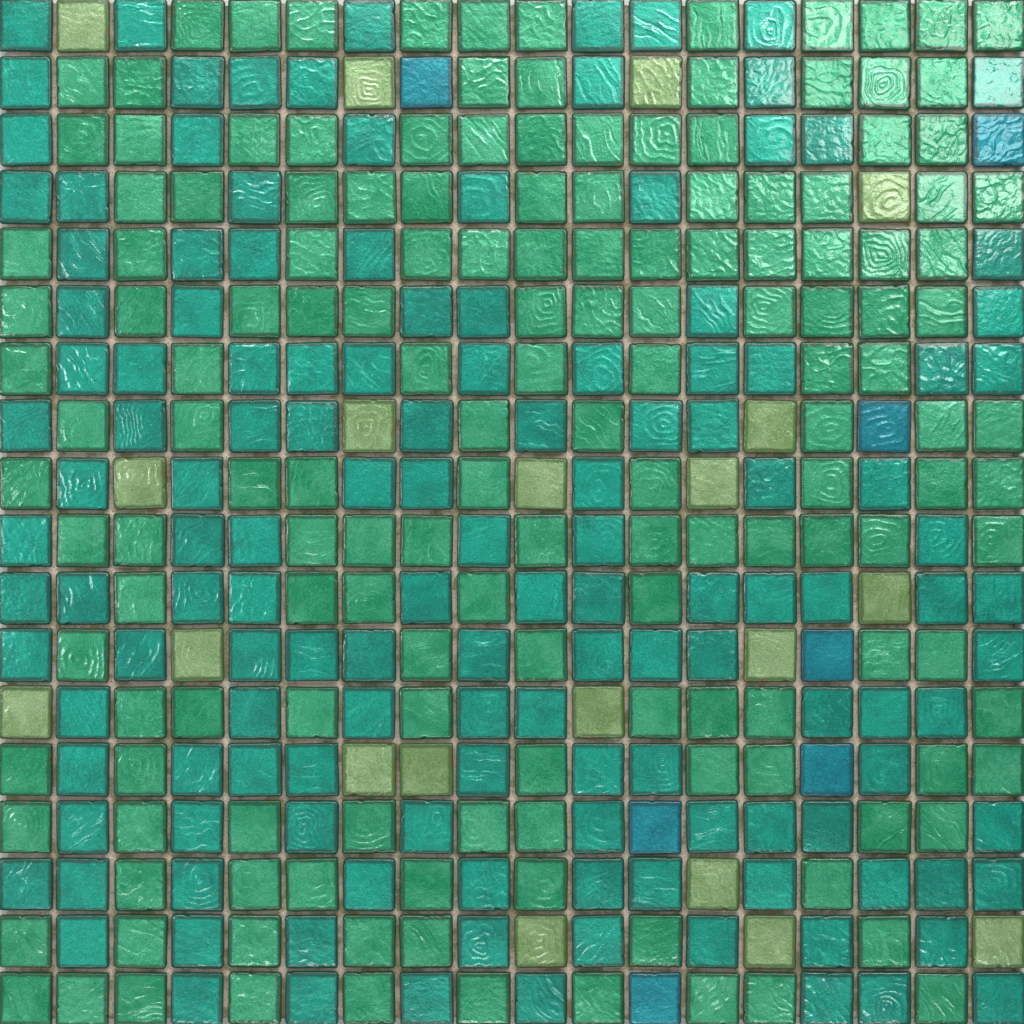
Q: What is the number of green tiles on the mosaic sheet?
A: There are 158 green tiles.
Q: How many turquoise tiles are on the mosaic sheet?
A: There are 139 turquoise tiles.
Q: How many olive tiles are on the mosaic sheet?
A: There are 20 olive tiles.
